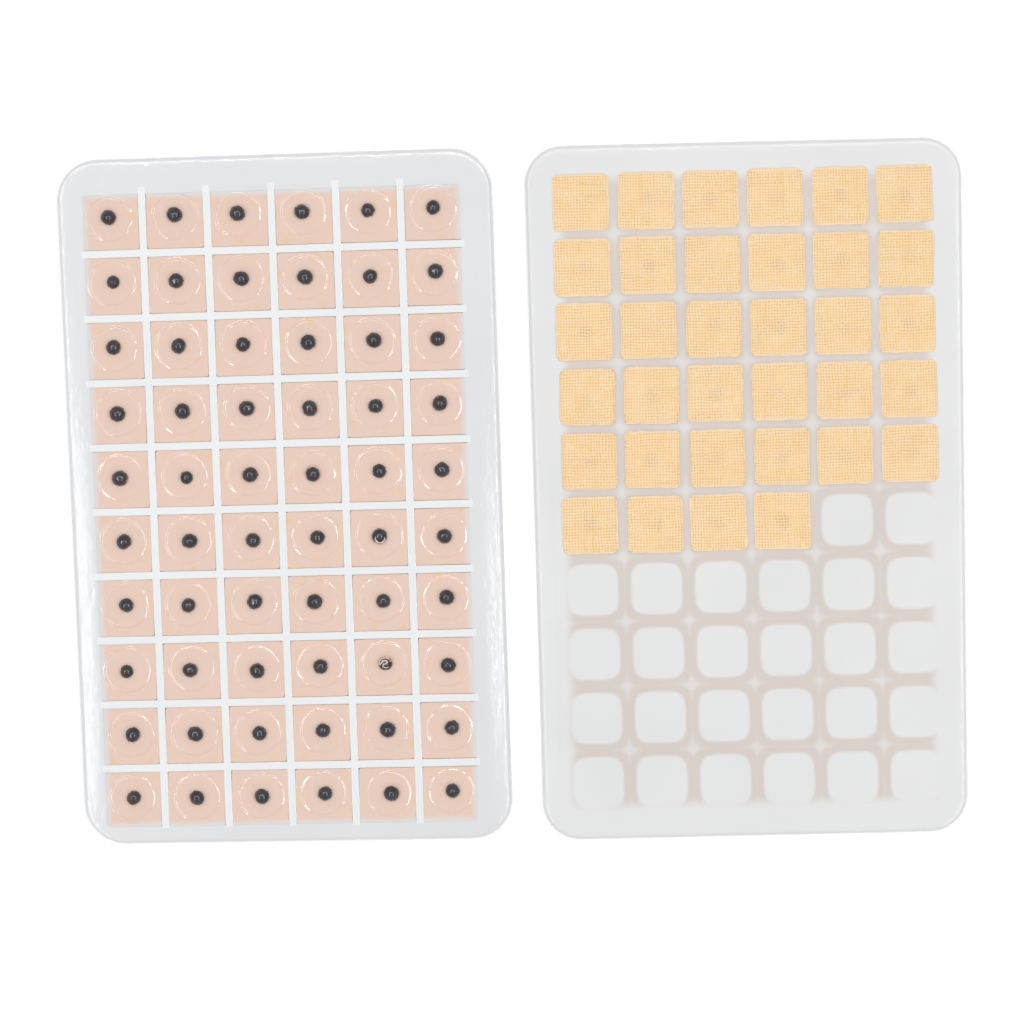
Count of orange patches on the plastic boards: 34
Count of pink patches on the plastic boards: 60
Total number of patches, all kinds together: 94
